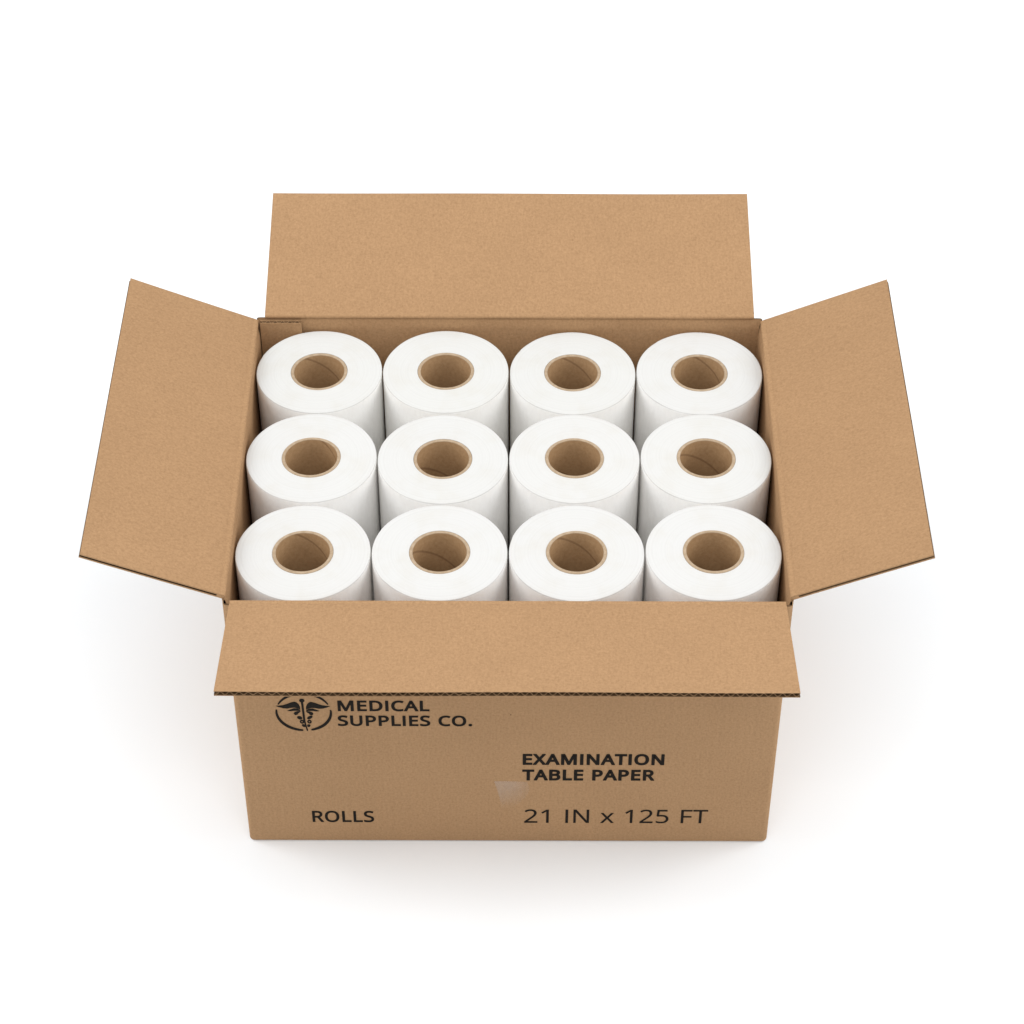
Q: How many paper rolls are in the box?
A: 12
